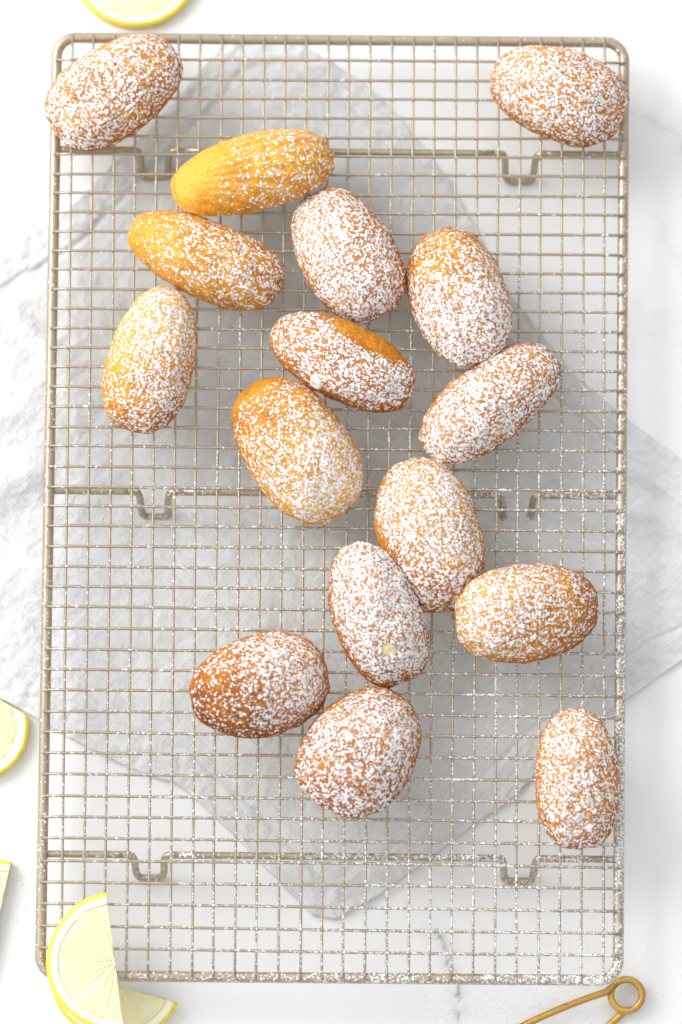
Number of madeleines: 16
